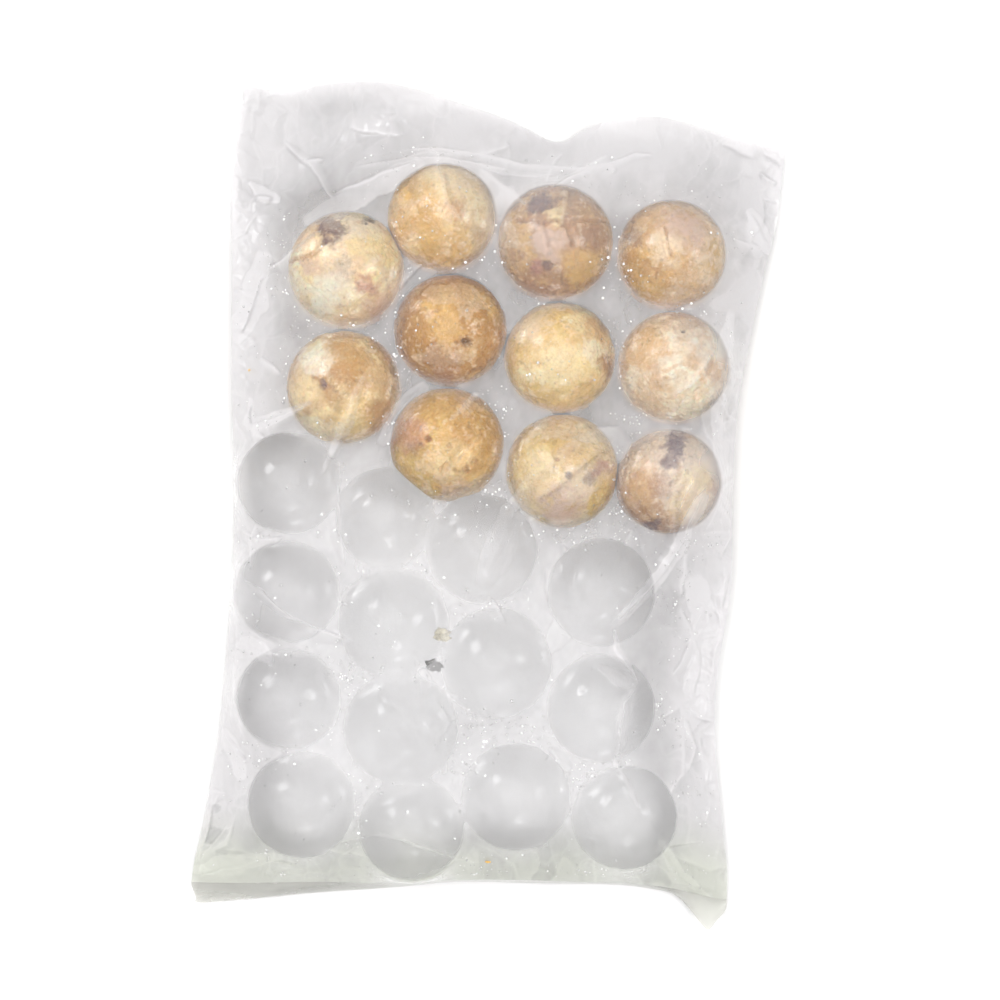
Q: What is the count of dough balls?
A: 11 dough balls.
